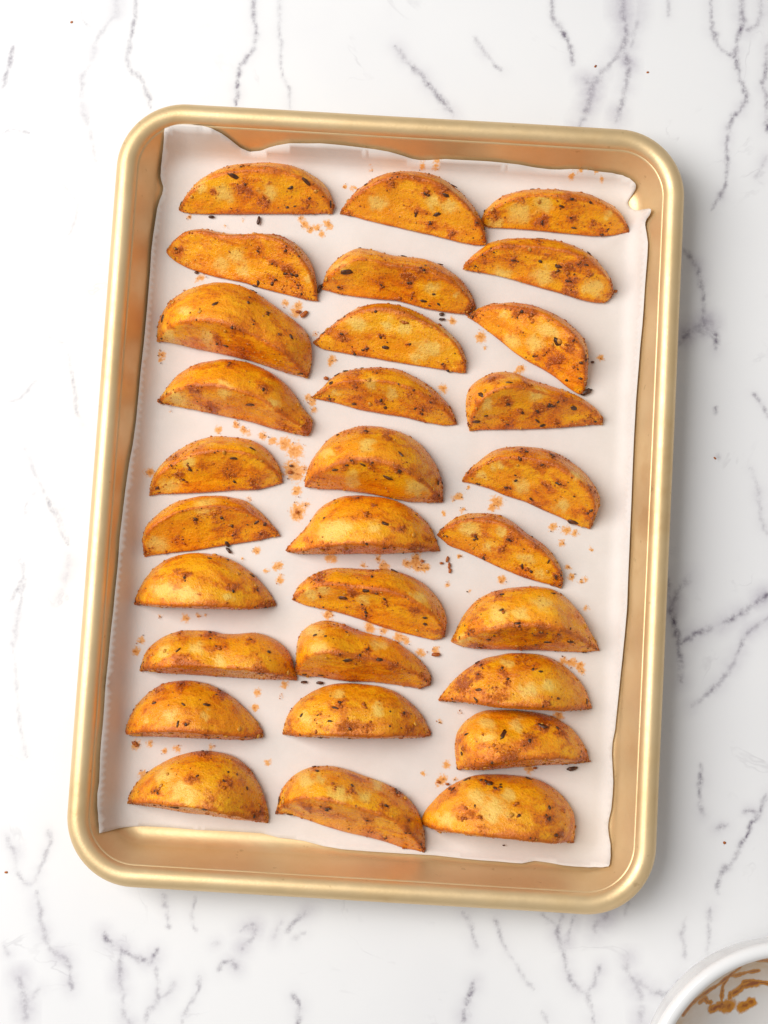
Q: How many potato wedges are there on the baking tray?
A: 30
